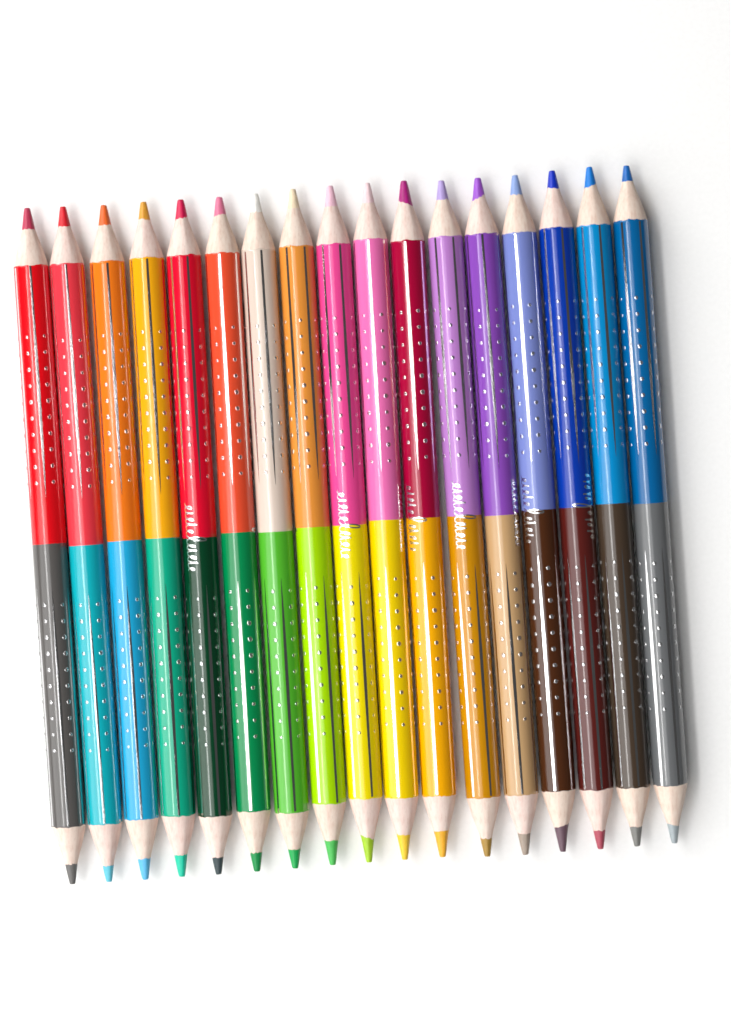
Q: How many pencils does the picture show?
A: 17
